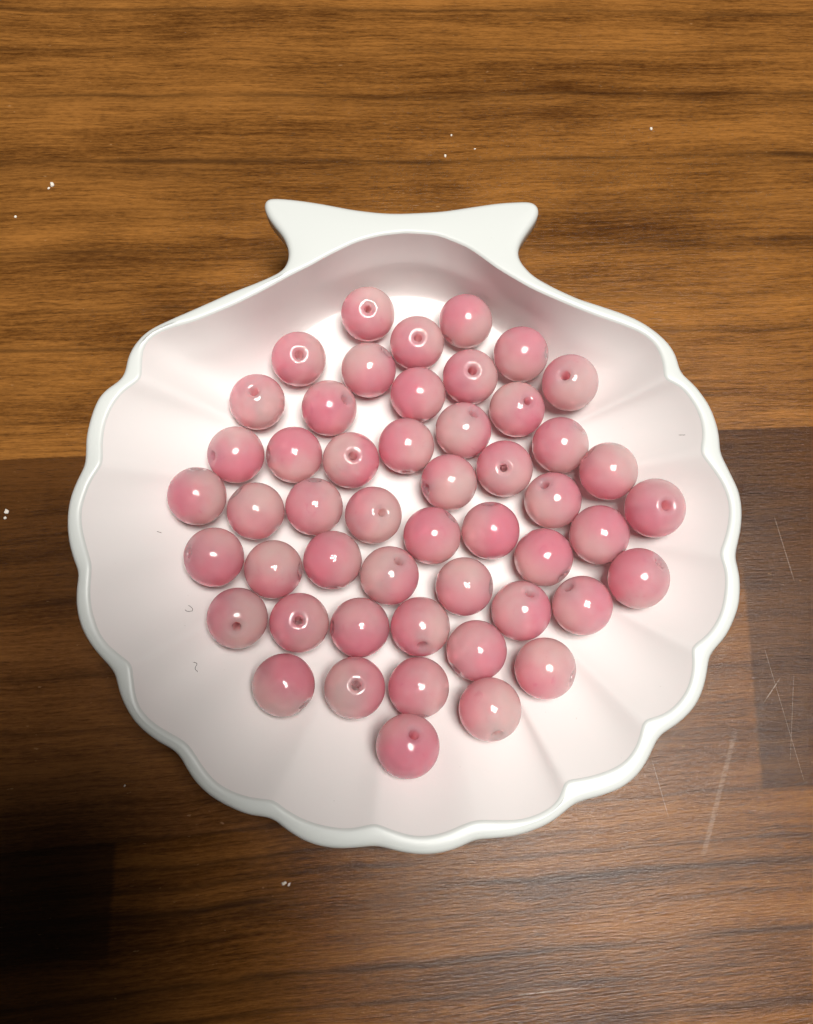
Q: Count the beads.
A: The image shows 50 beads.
